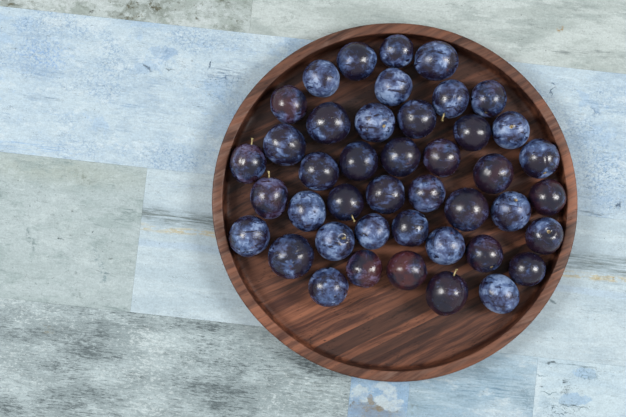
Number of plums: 43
